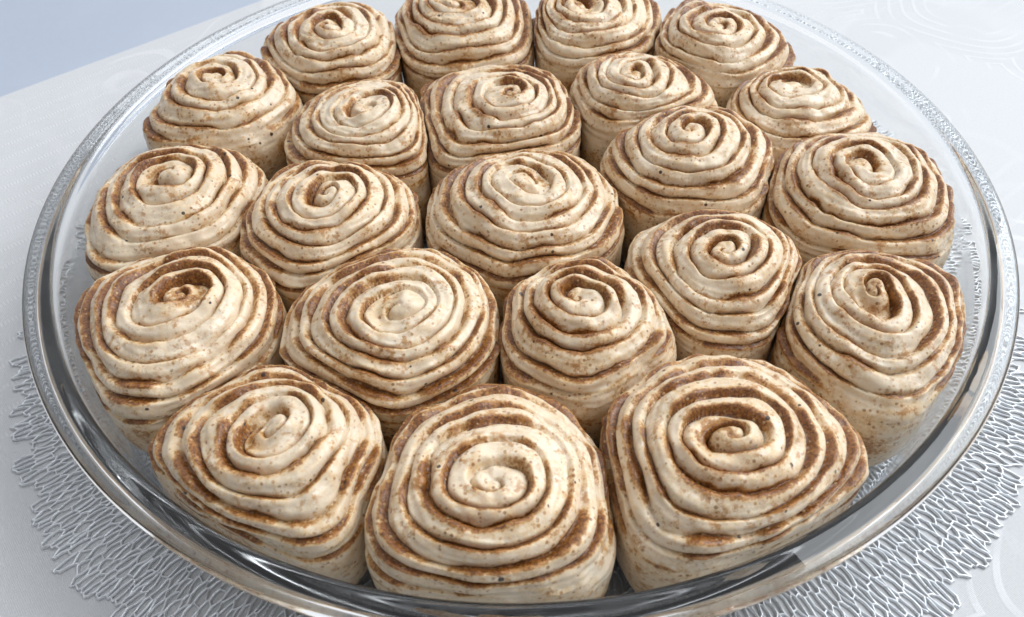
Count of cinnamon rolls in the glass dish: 22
